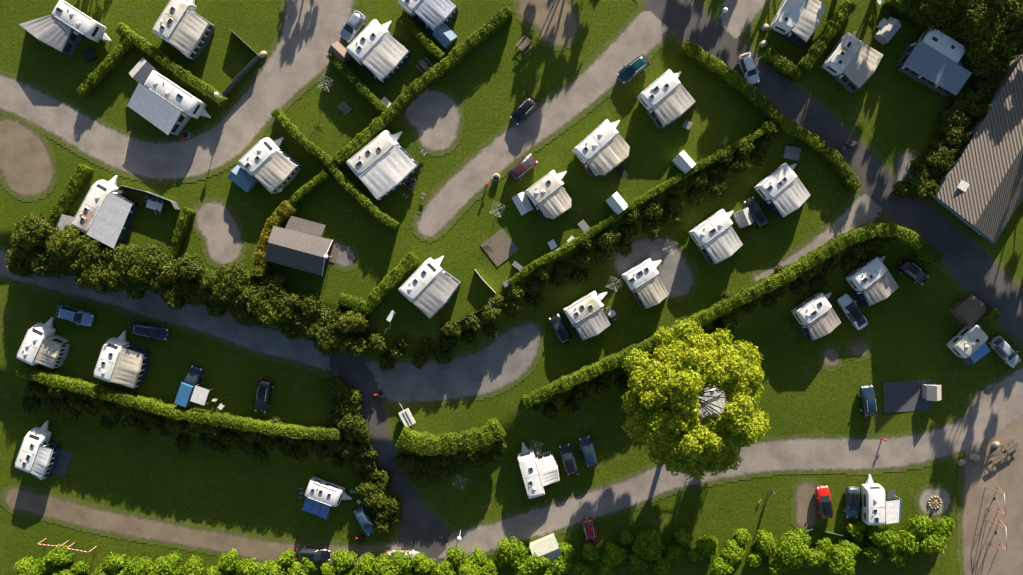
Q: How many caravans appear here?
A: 29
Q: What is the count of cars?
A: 23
